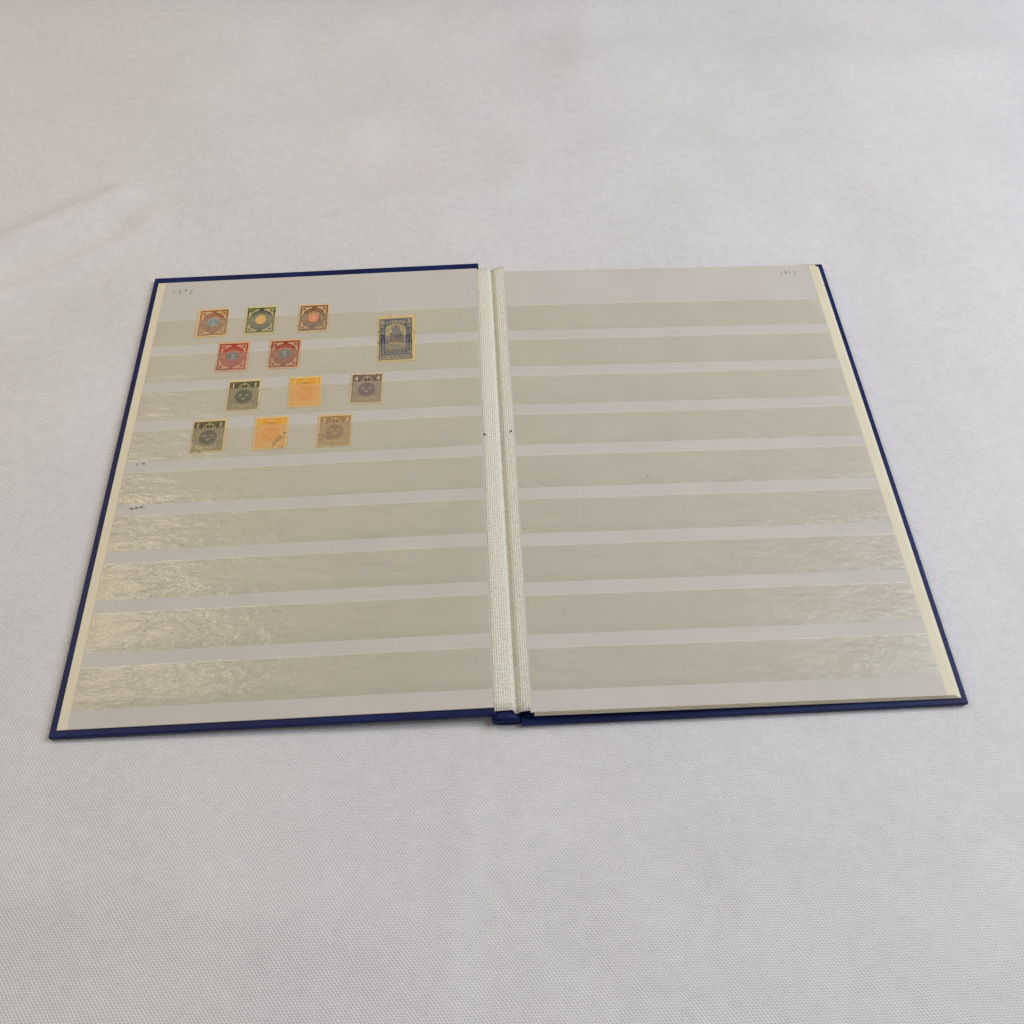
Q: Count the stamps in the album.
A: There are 12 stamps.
